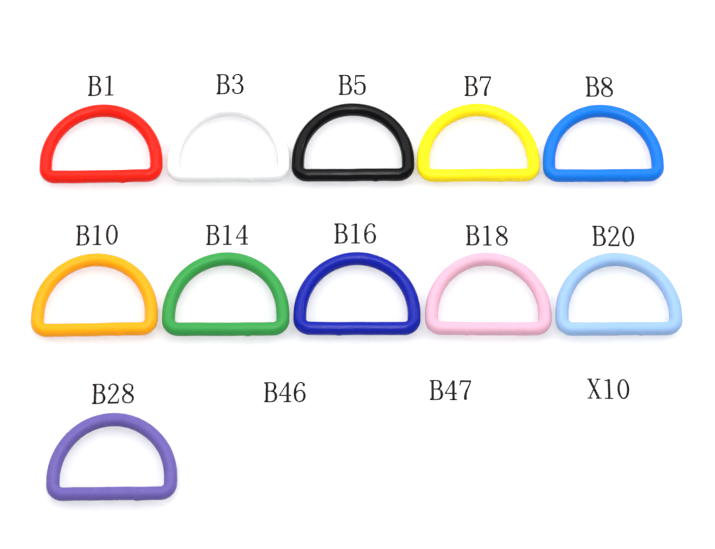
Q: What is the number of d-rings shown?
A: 11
